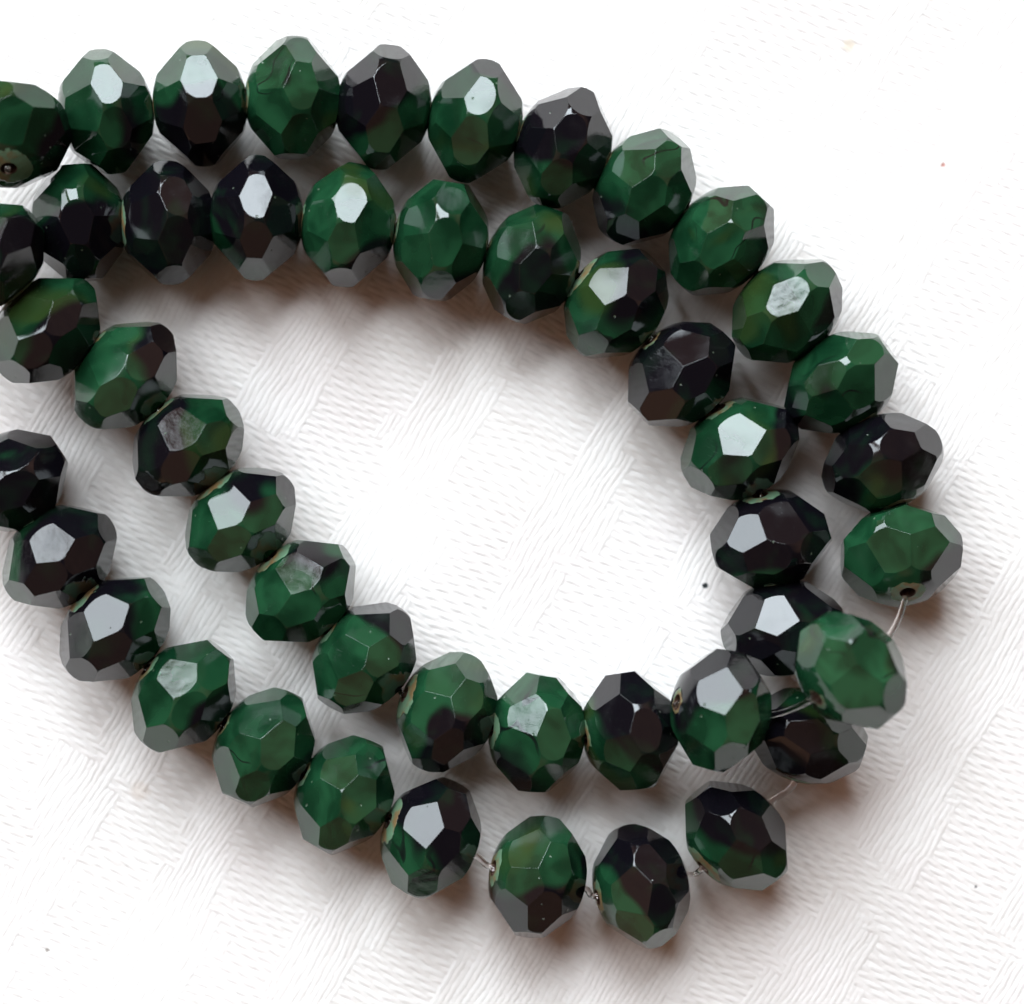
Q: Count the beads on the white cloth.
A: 47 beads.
